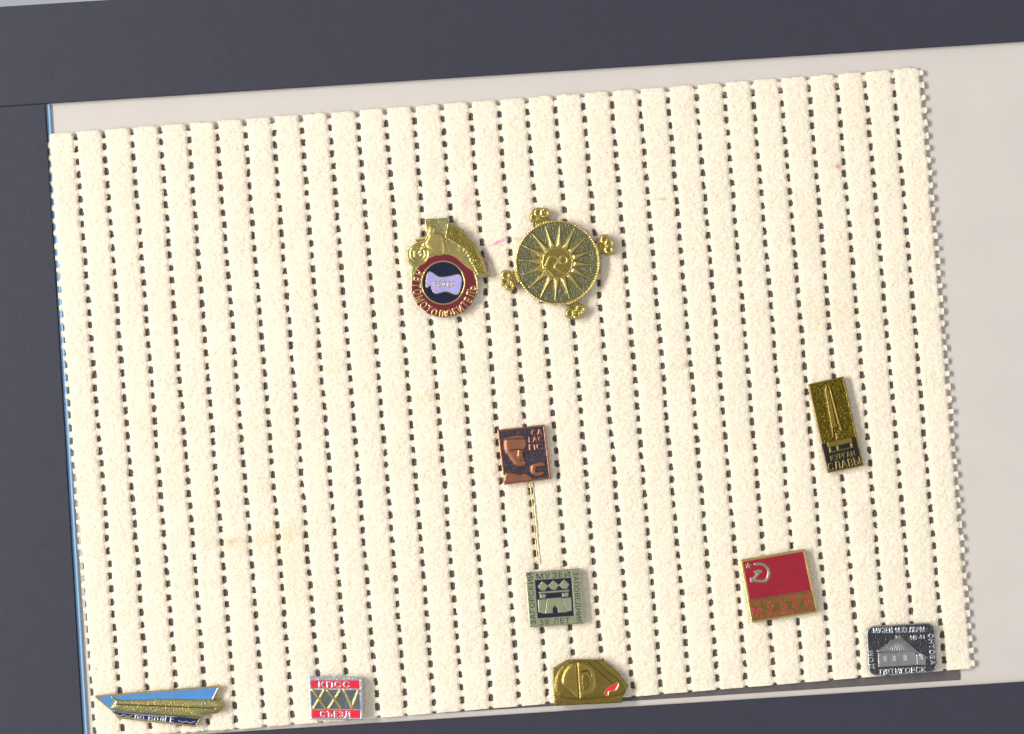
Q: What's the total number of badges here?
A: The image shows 10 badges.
